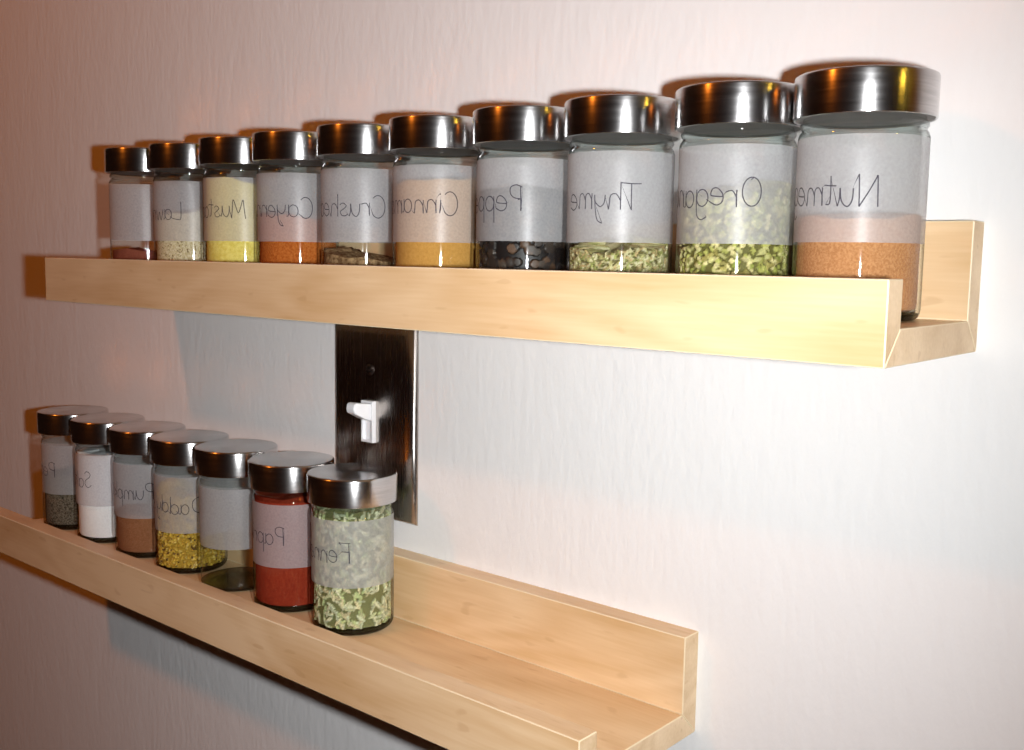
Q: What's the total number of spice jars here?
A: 17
